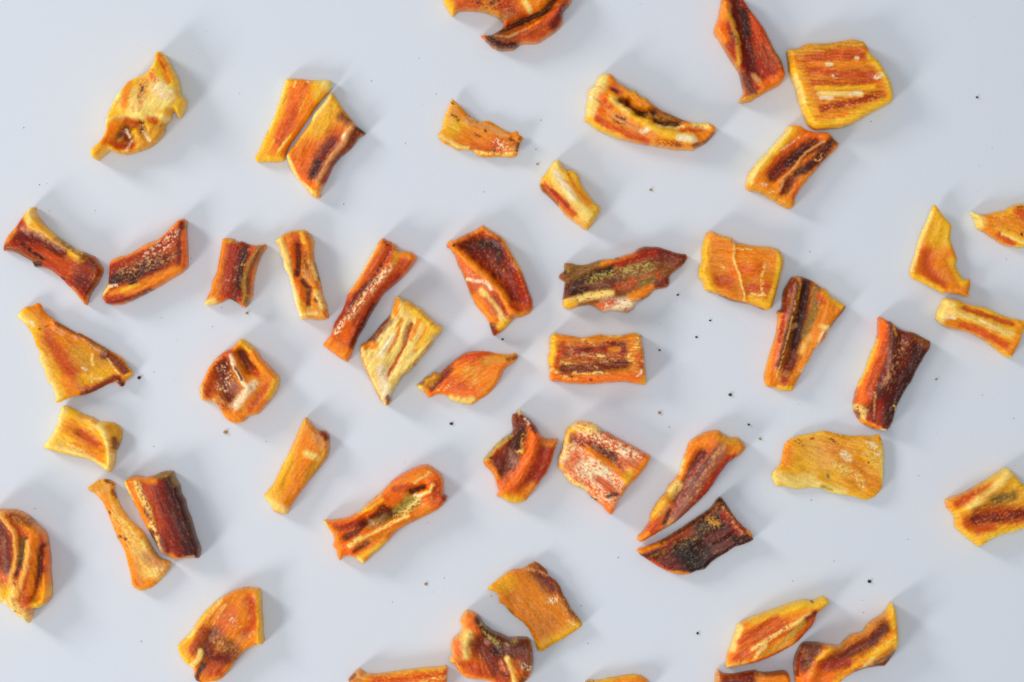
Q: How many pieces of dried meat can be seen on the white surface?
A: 48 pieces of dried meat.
